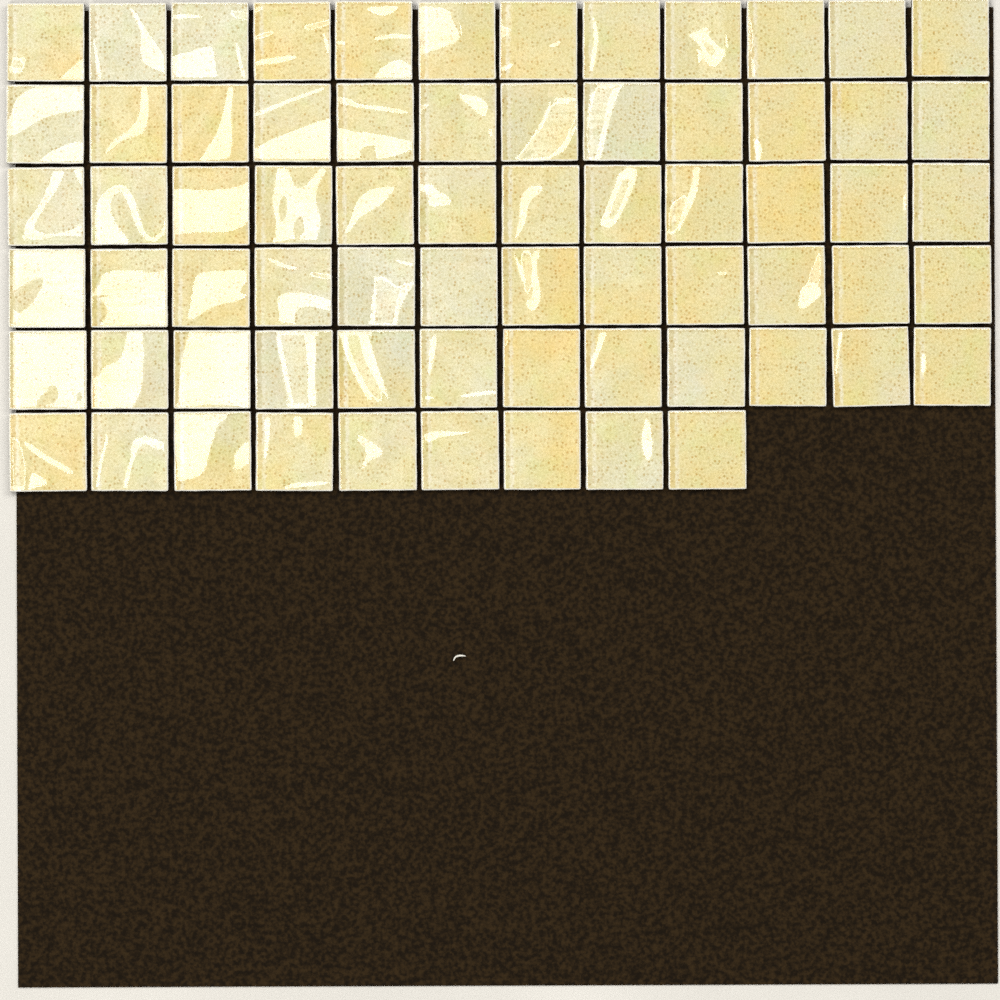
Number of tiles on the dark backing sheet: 69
